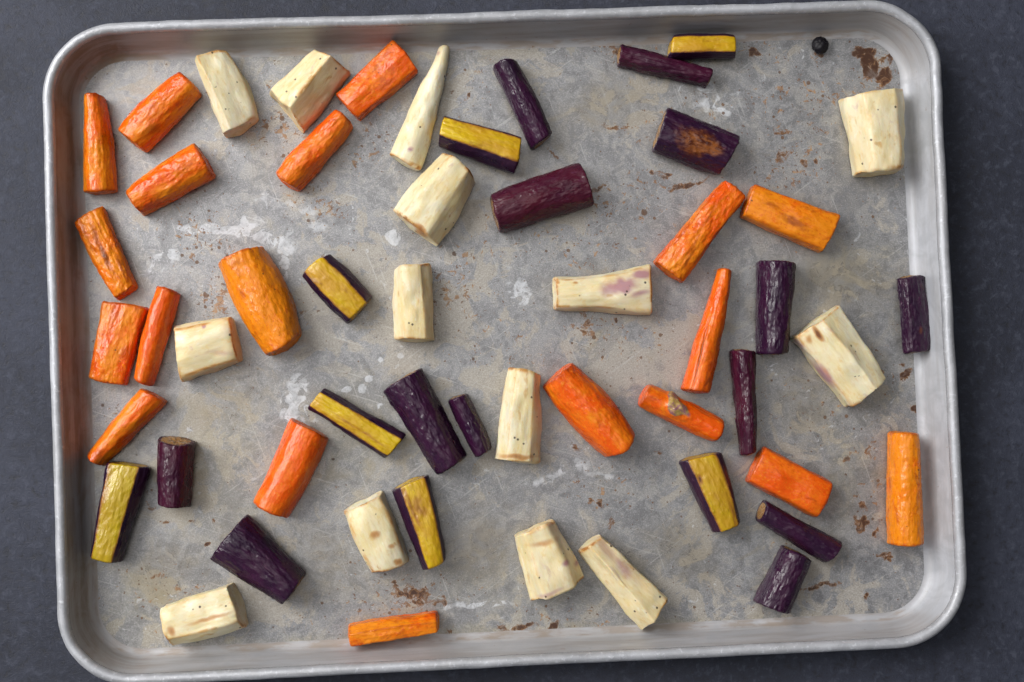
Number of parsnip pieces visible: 14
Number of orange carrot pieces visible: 19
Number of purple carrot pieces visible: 13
